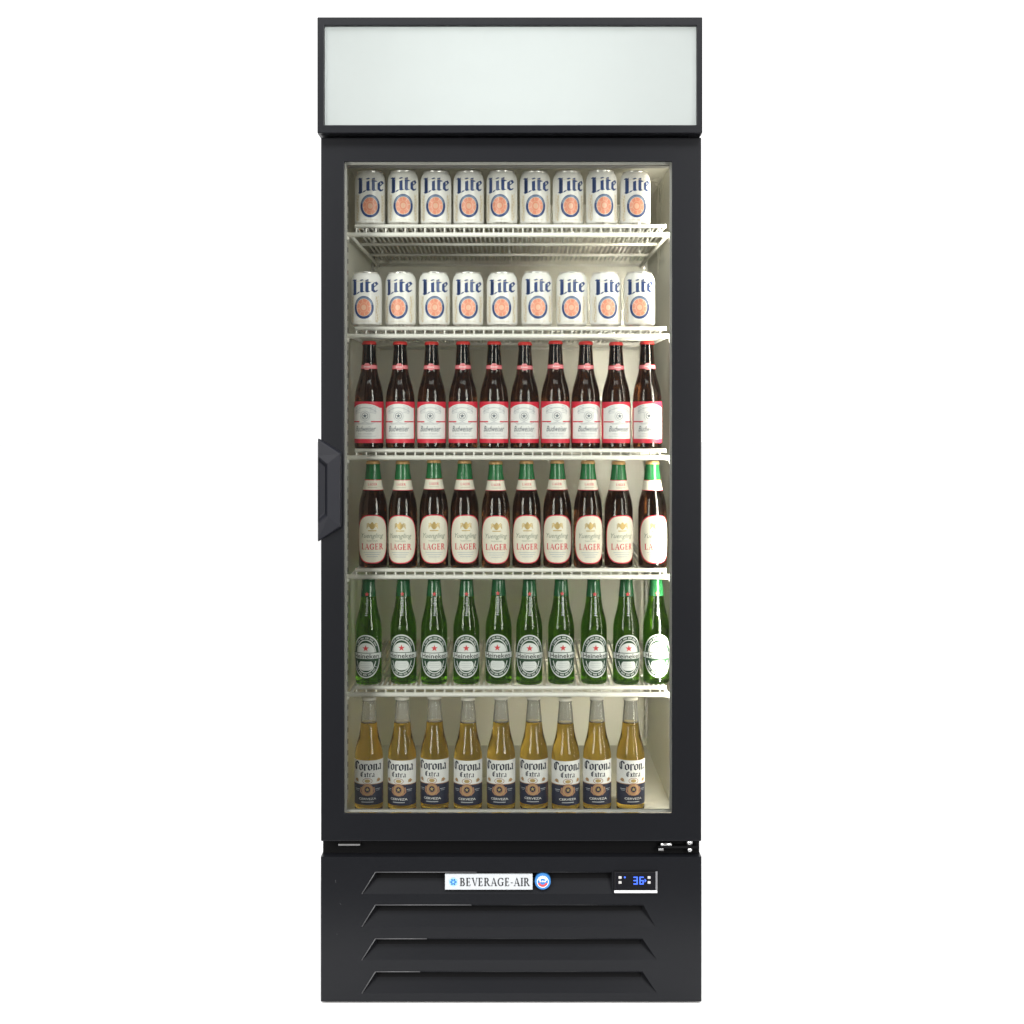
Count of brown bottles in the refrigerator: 20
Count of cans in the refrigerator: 18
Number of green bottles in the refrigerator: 10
